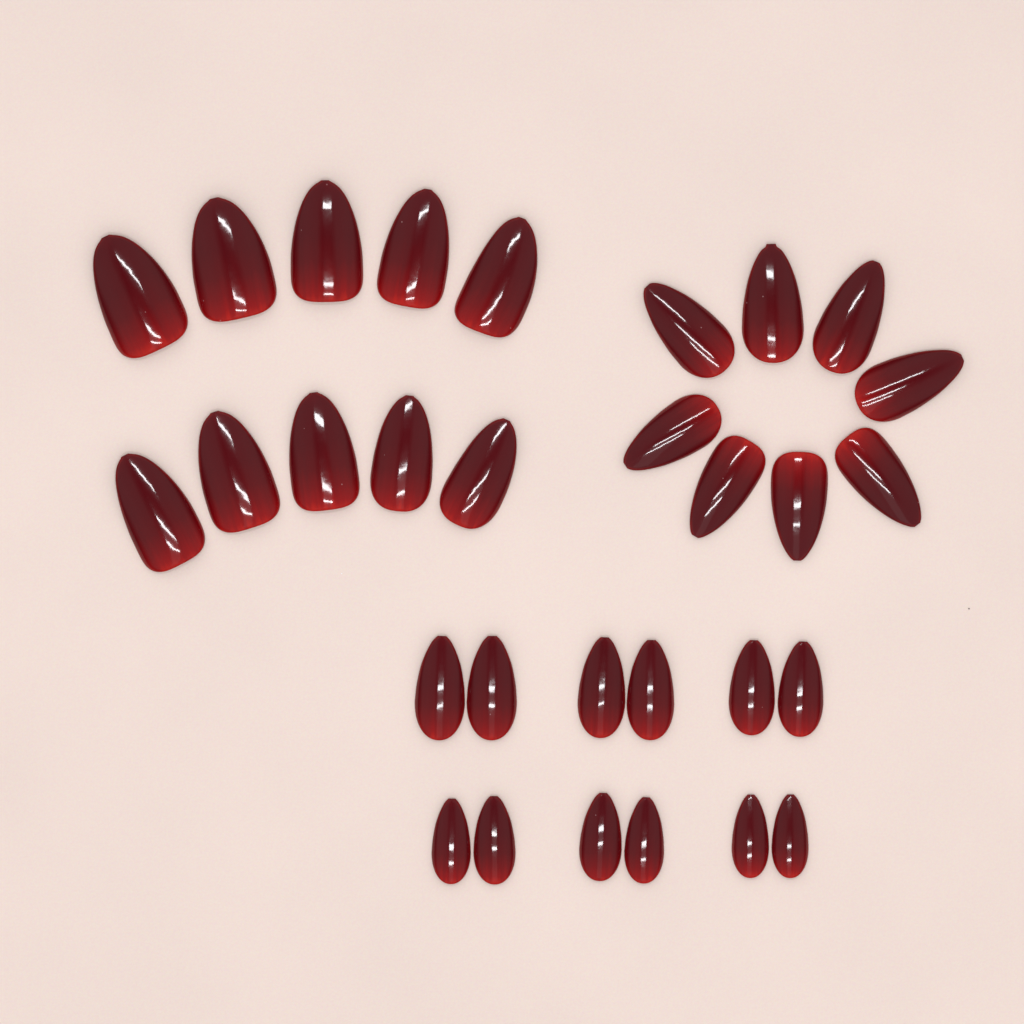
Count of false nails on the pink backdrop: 30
